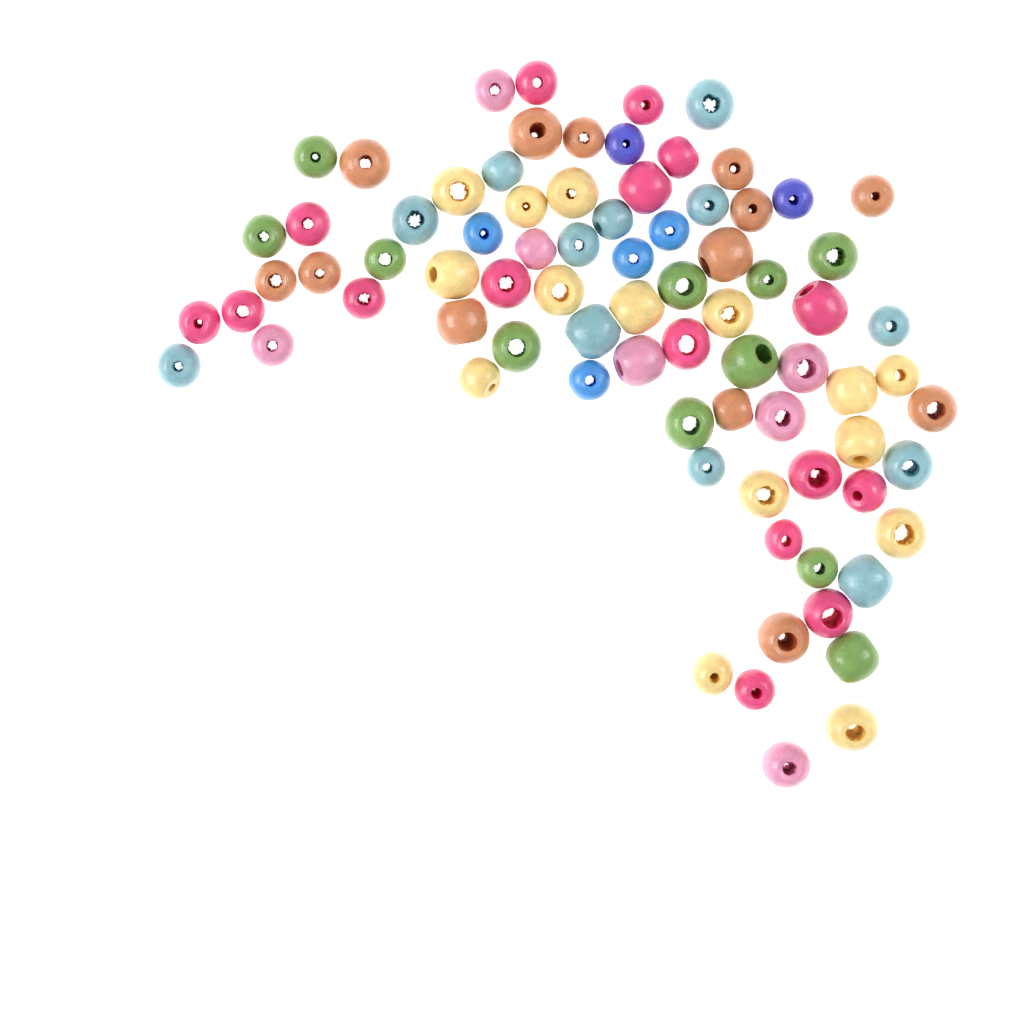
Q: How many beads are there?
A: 80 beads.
